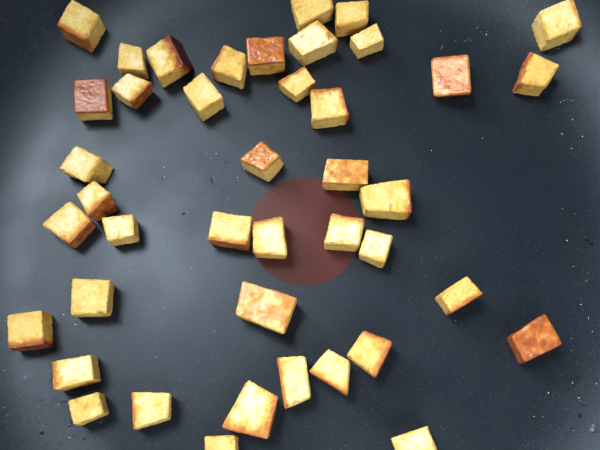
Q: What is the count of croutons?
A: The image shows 42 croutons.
